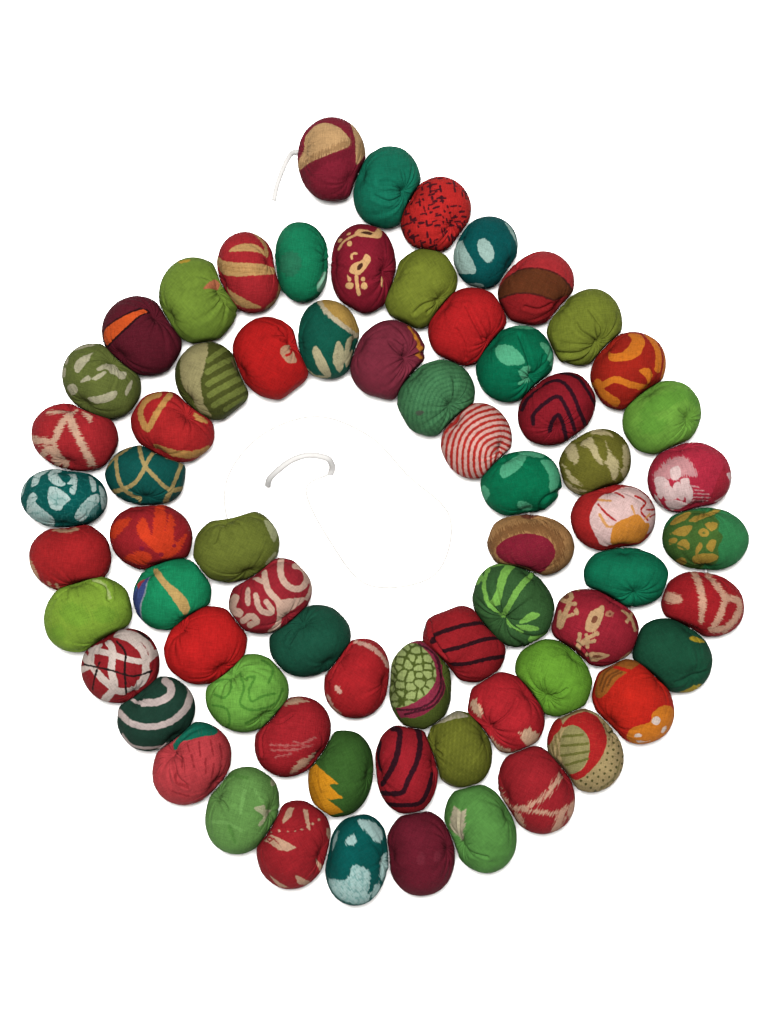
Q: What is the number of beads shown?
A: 68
